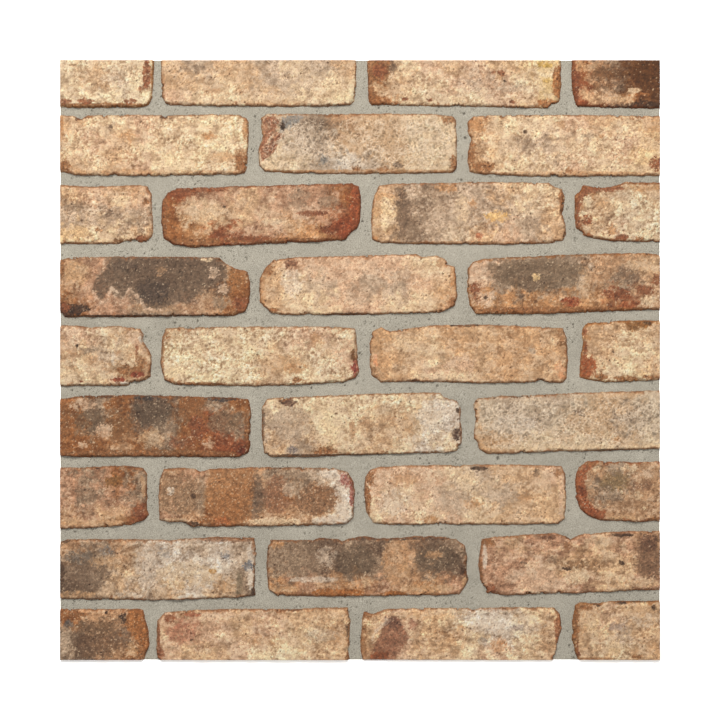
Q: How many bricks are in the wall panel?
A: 32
